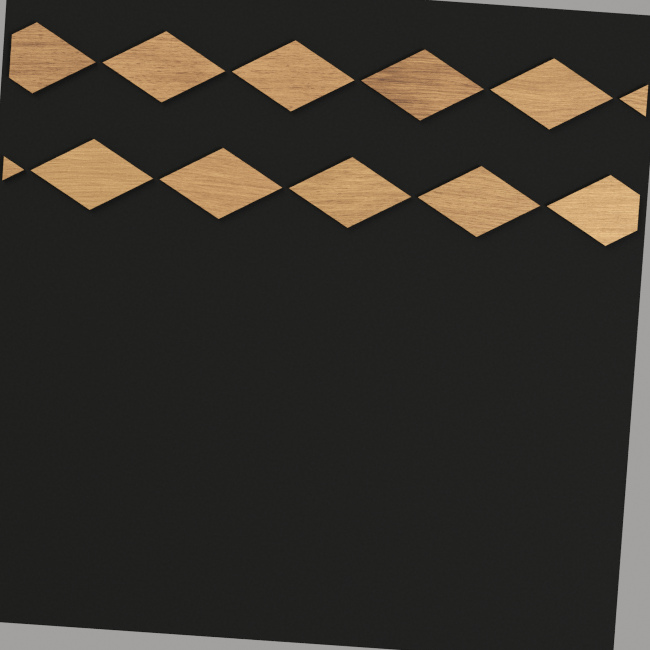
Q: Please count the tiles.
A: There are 12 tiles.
